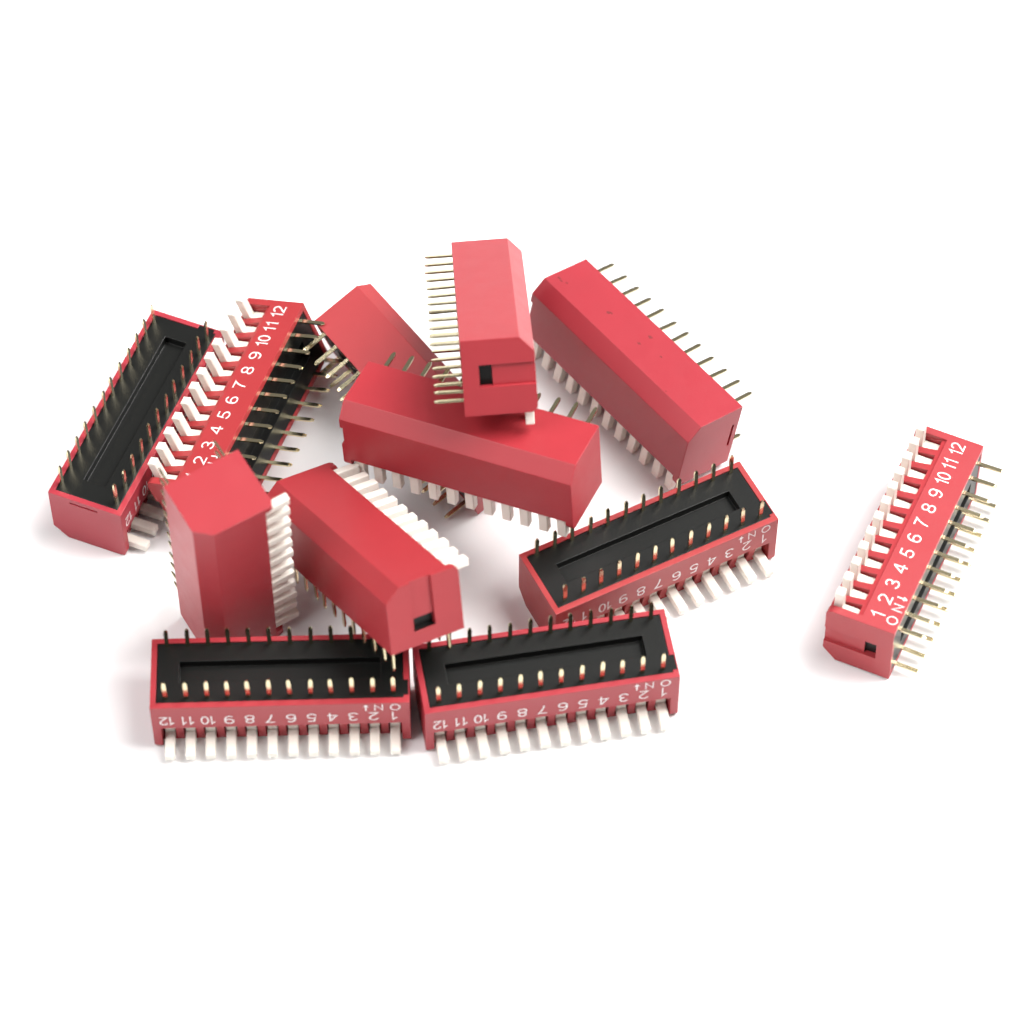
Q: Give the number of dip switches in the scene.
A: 12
